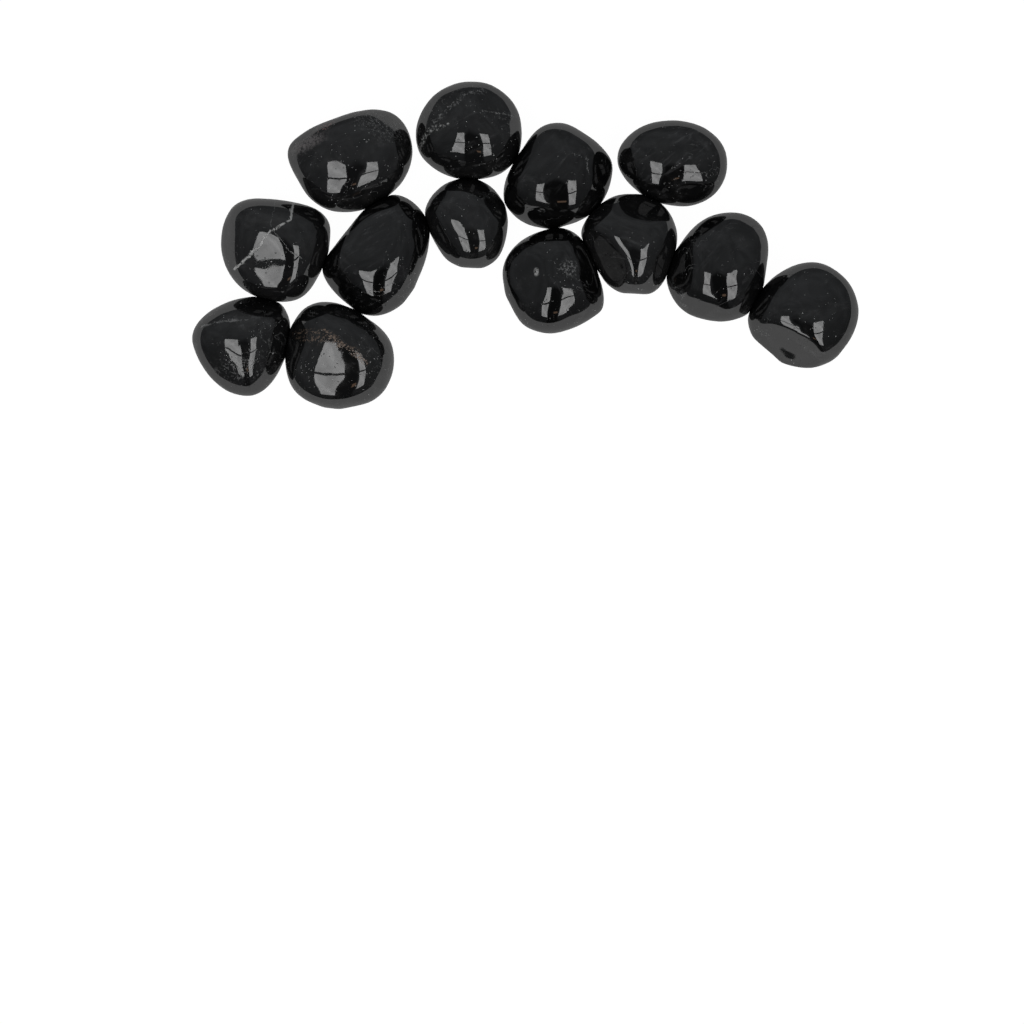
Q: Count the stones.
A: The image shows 13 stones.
